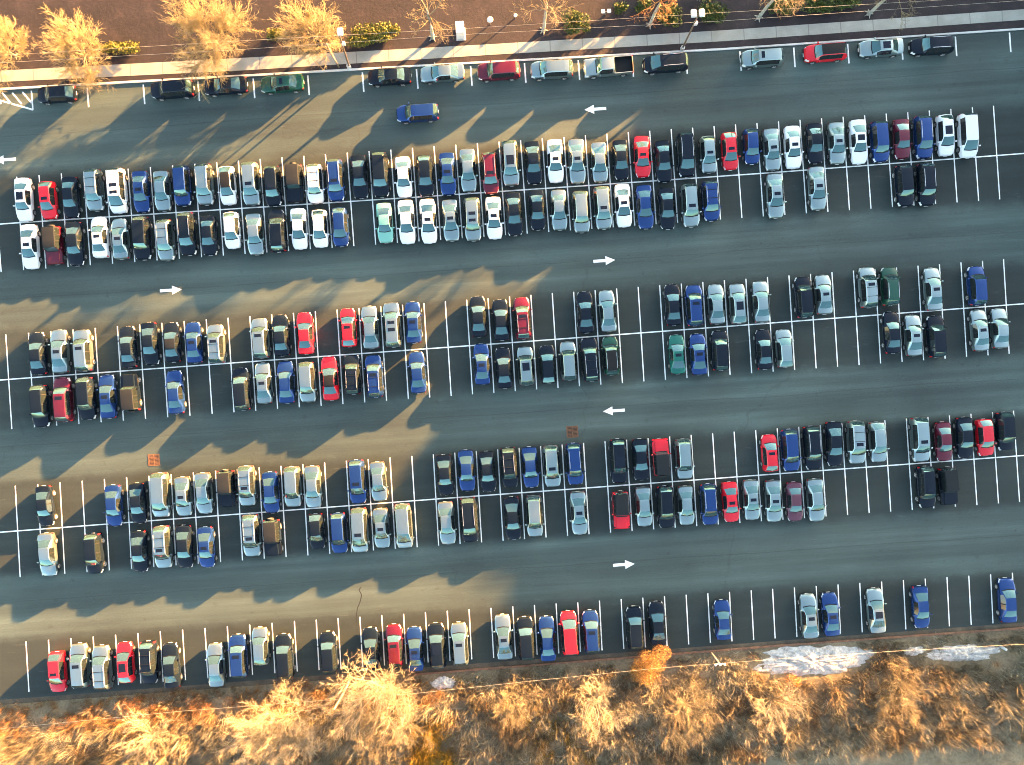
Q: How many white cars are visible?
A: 19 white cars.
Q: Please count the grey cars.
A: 81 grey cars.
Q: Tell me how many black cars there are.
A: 80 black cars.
